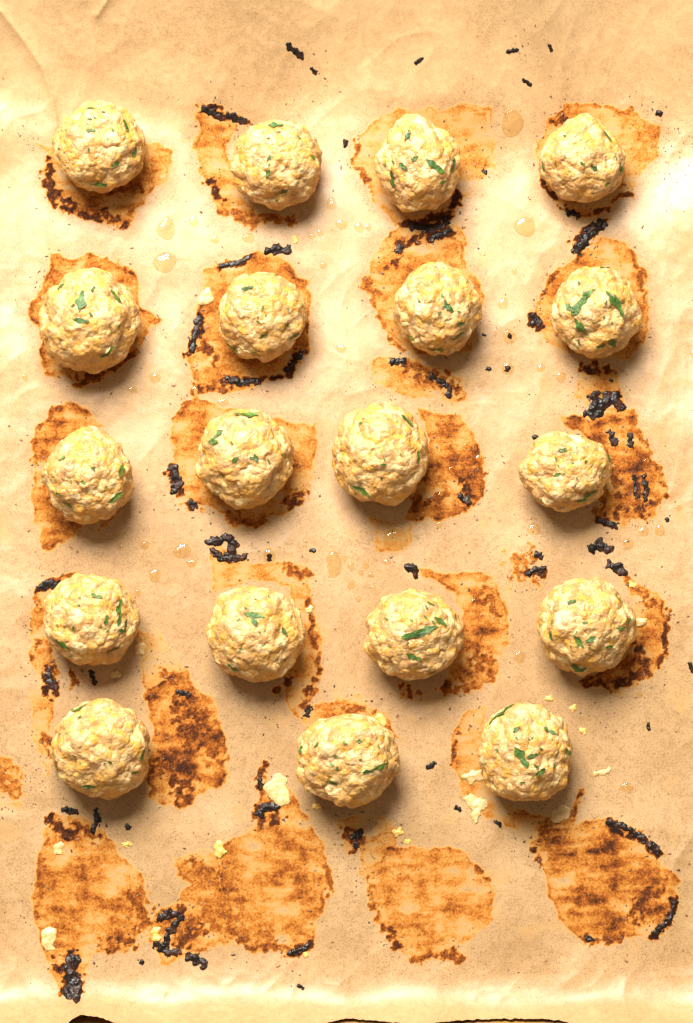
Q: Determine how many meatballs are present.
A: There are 19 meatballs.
